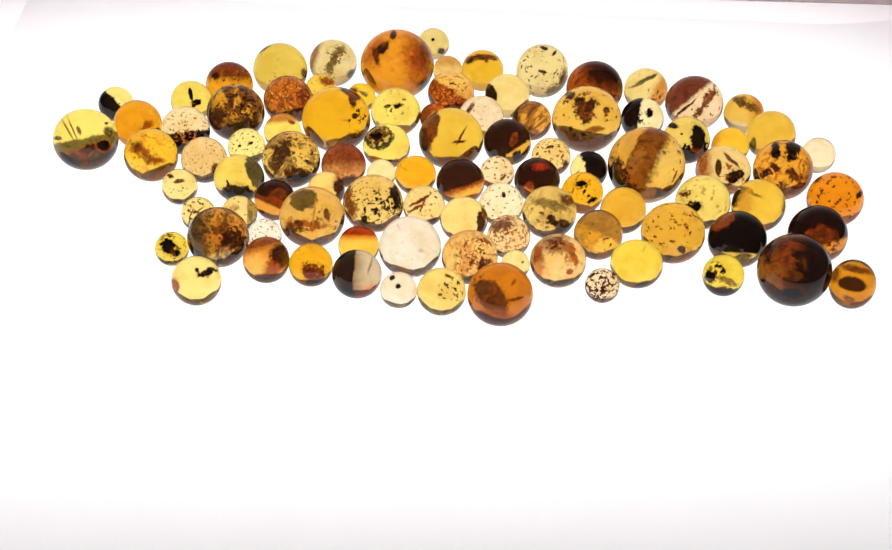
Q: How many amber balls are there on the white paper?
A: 95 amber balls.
